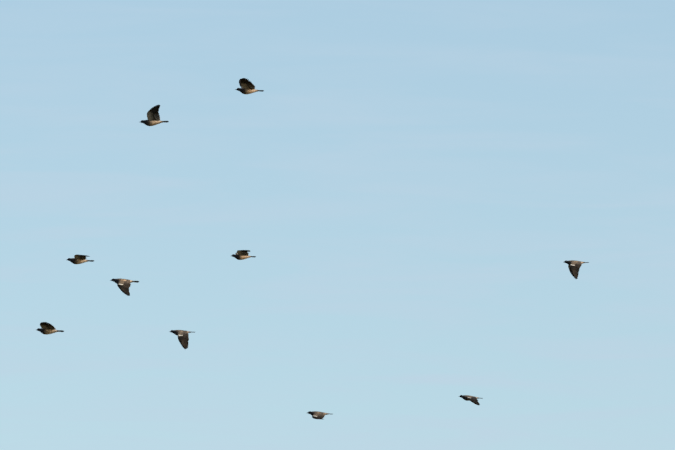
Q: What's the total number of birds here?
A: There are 10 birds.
